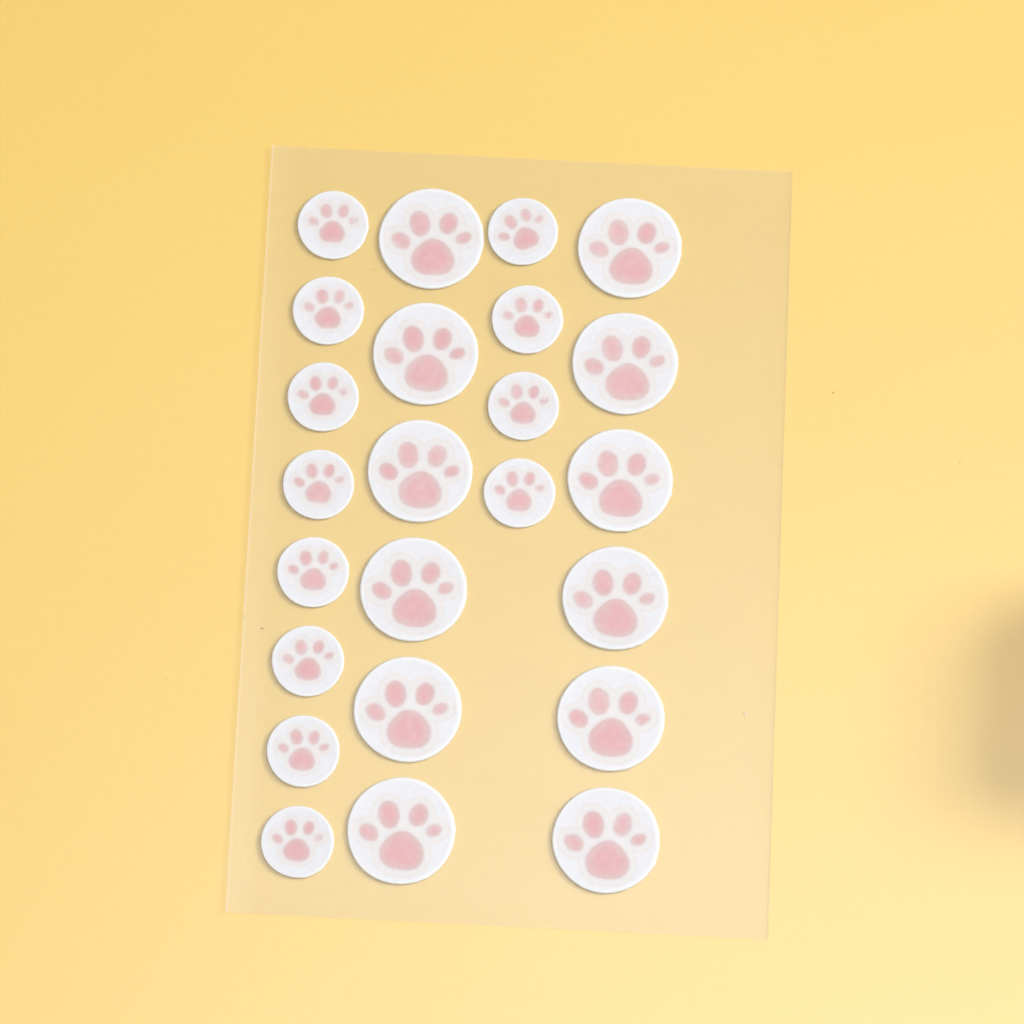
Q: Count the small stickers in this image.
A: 12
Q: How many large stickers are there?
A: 12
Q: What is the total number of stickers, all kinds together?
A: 24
